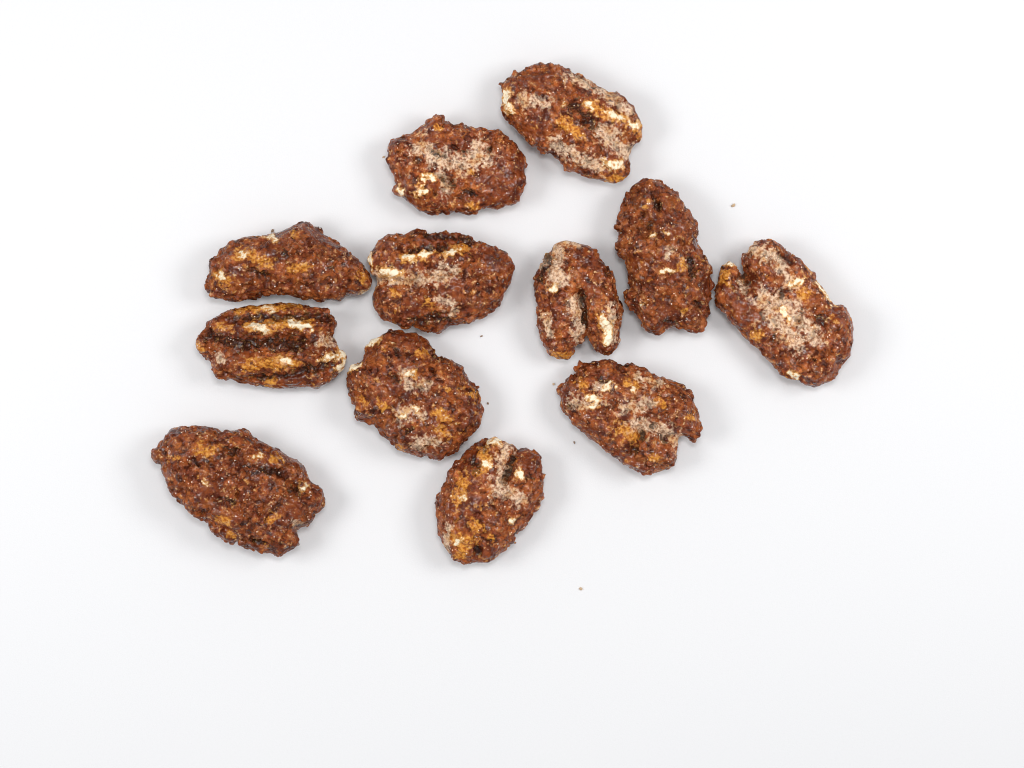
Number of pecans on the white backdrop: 12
